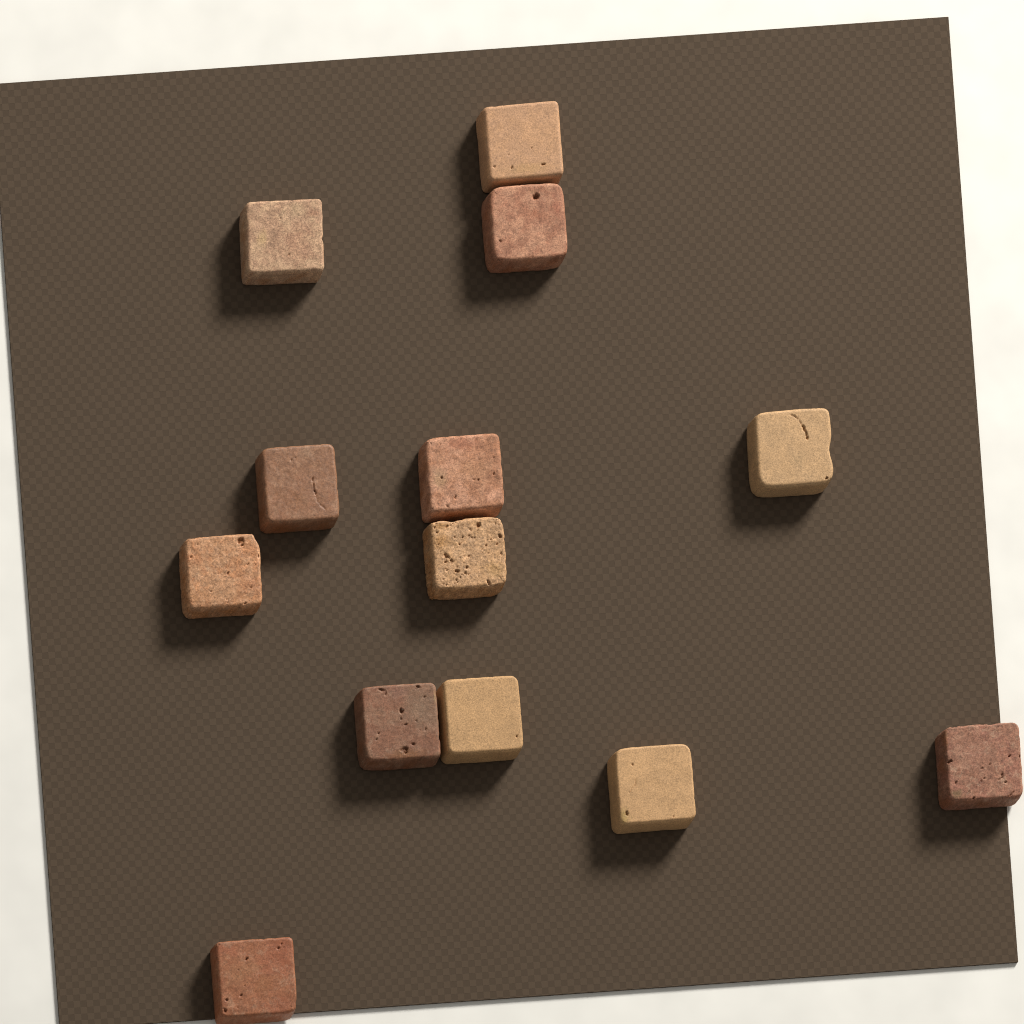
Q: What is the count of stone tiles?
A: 13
